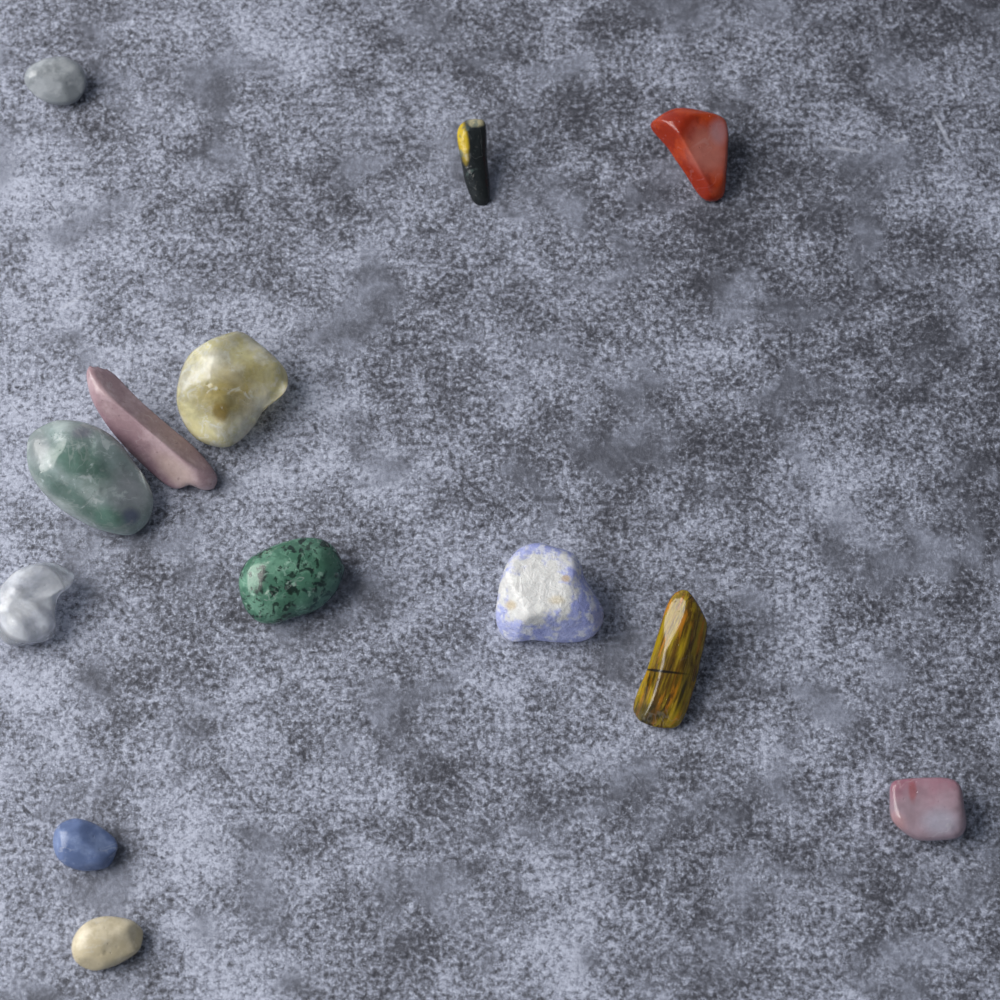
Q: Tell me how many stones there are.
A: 13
